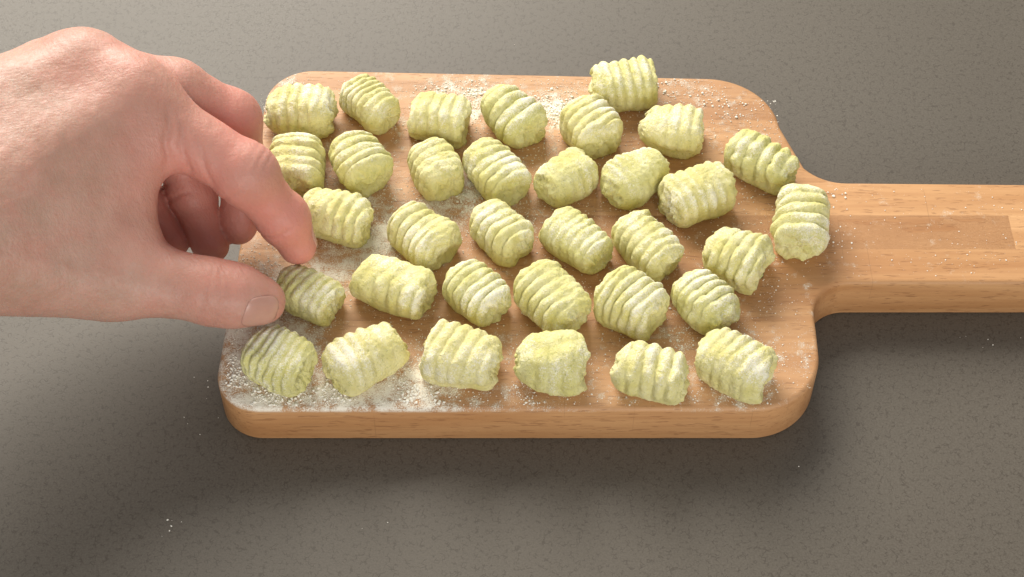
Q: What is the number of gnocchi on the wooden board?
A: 34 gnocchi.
